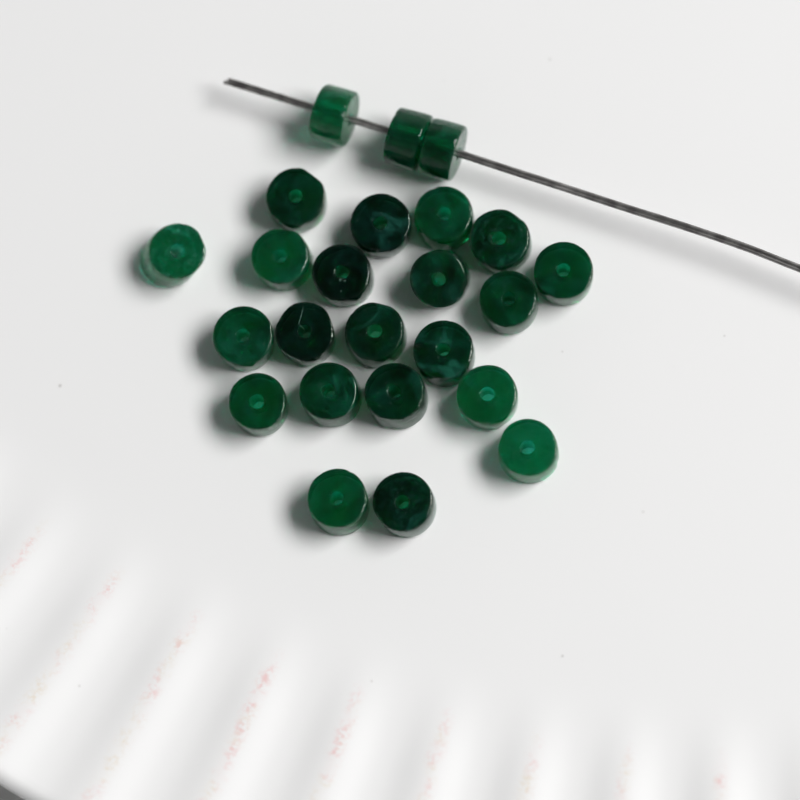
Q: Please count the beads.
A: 24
